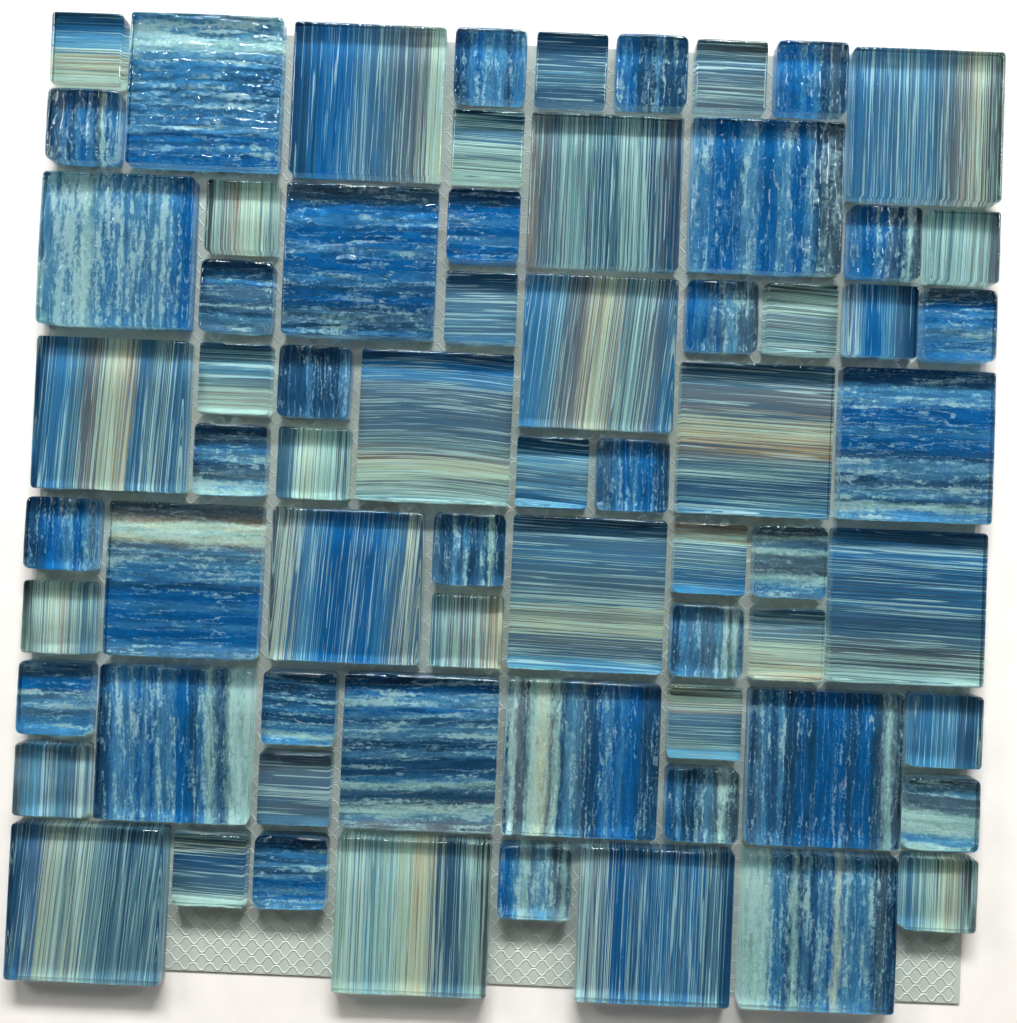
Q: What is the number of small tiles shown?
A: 44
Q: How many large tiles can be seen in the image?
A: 24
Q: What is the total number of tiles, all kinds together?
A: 68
